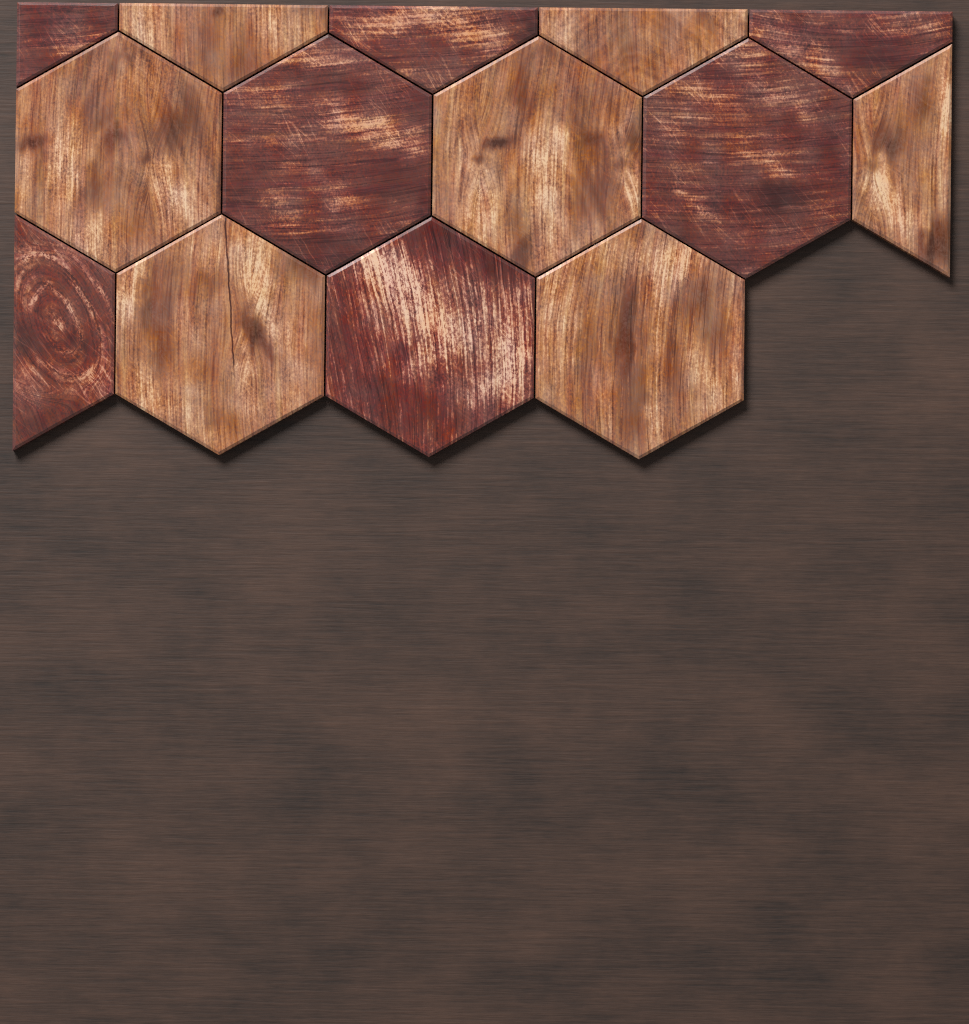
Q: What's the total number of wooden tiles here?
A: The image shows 14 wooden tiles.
